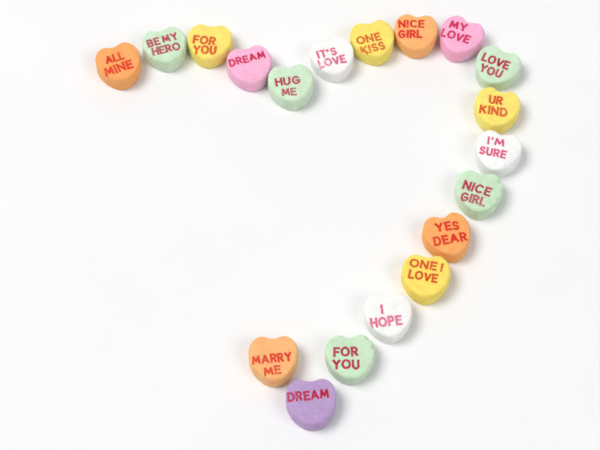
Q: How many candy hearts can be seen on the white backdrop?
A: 19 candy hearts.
